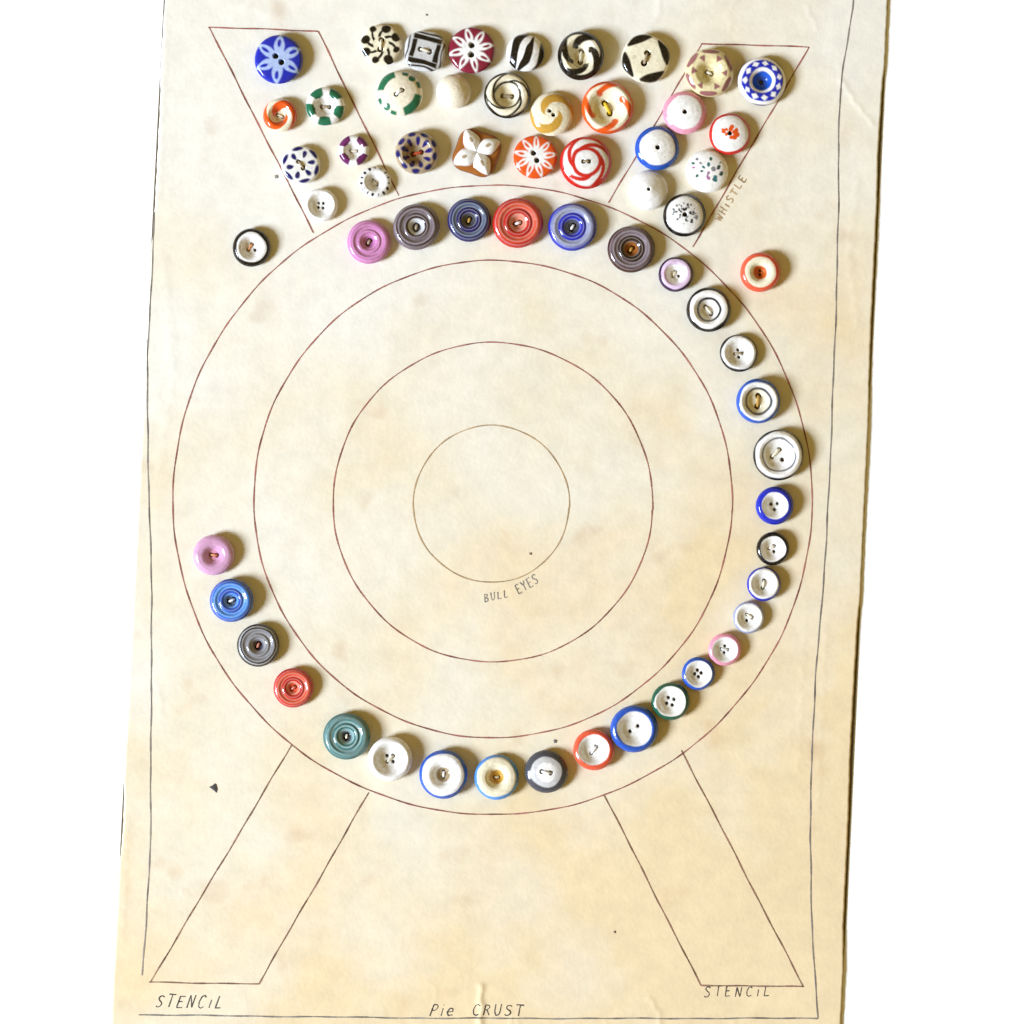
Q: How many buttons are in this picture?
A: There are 61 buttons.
